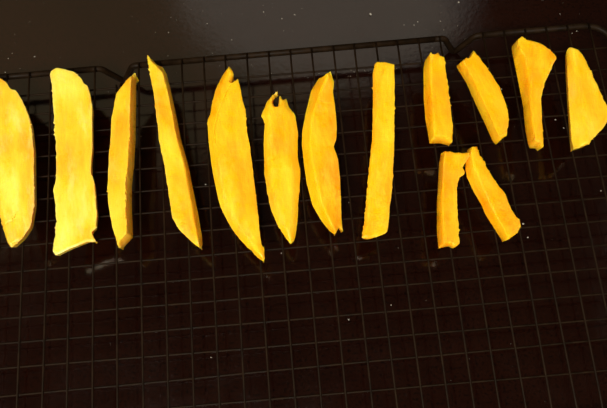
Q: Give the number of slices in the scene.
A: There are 14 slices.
